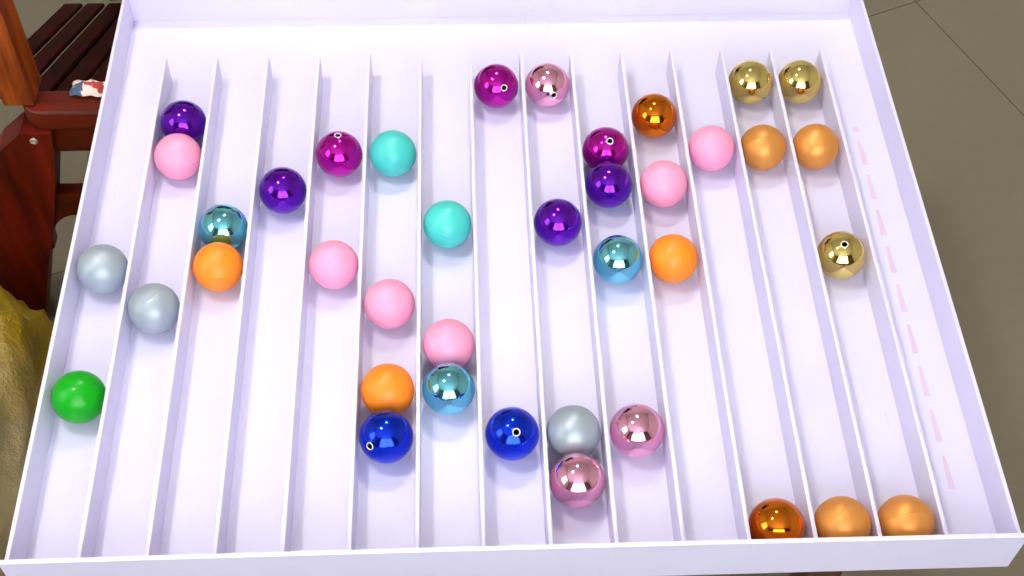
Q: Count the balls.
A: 39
